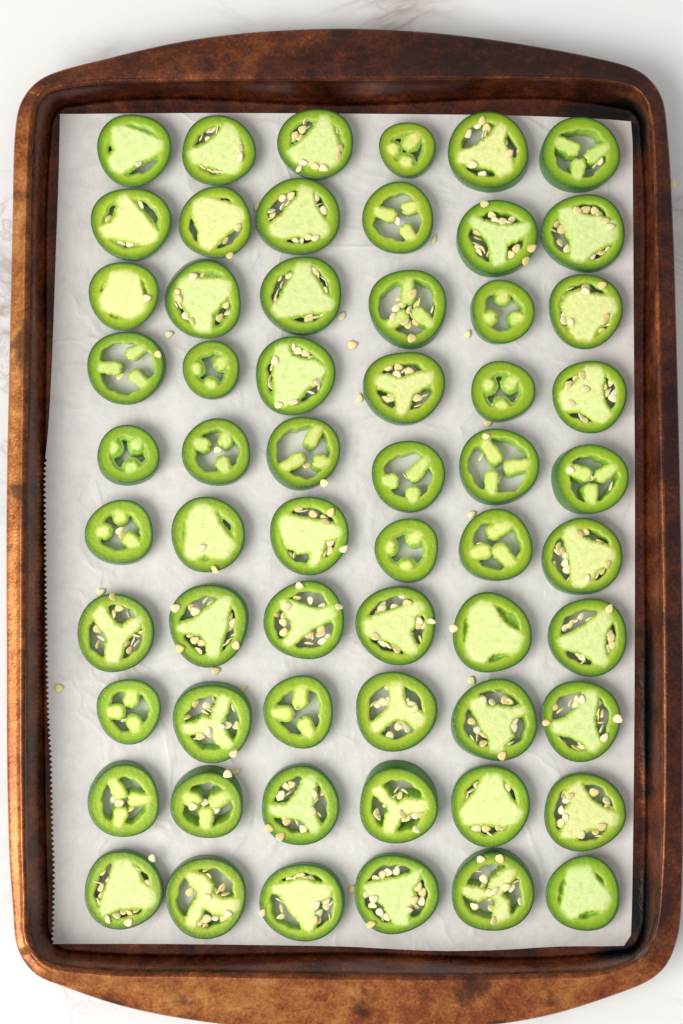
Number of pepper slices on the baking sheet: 60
